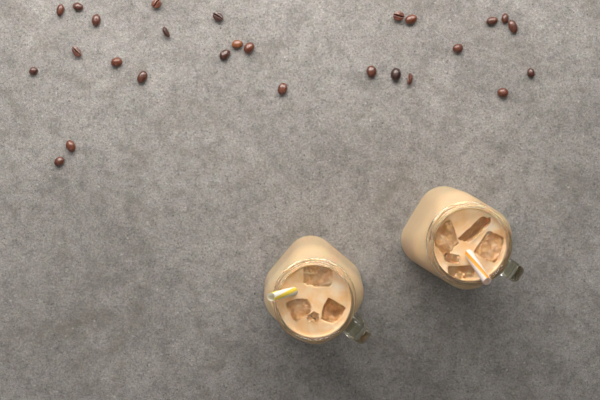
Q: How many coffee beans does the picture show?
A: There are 27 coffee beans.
